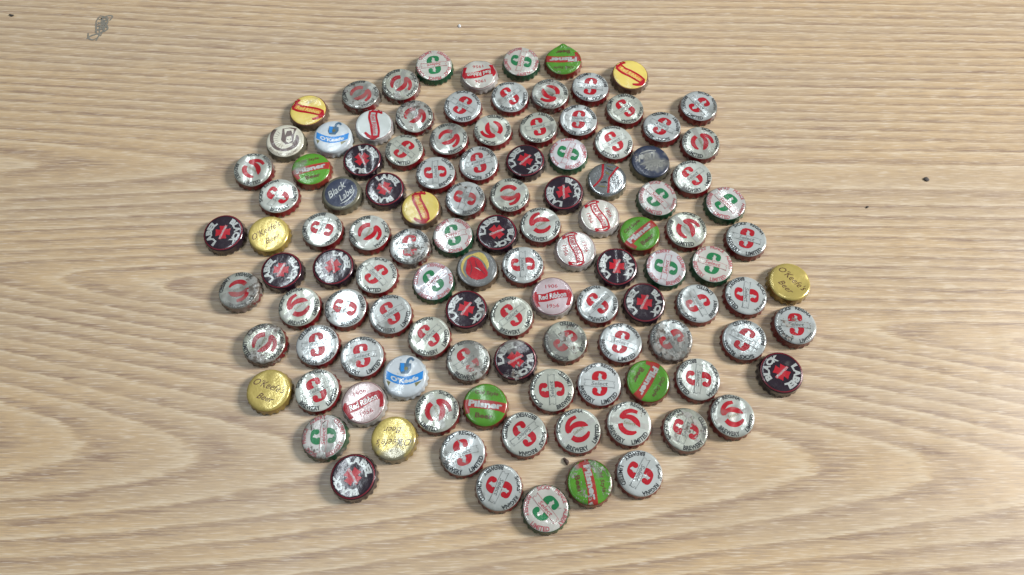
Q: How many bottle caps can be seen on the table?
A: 114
